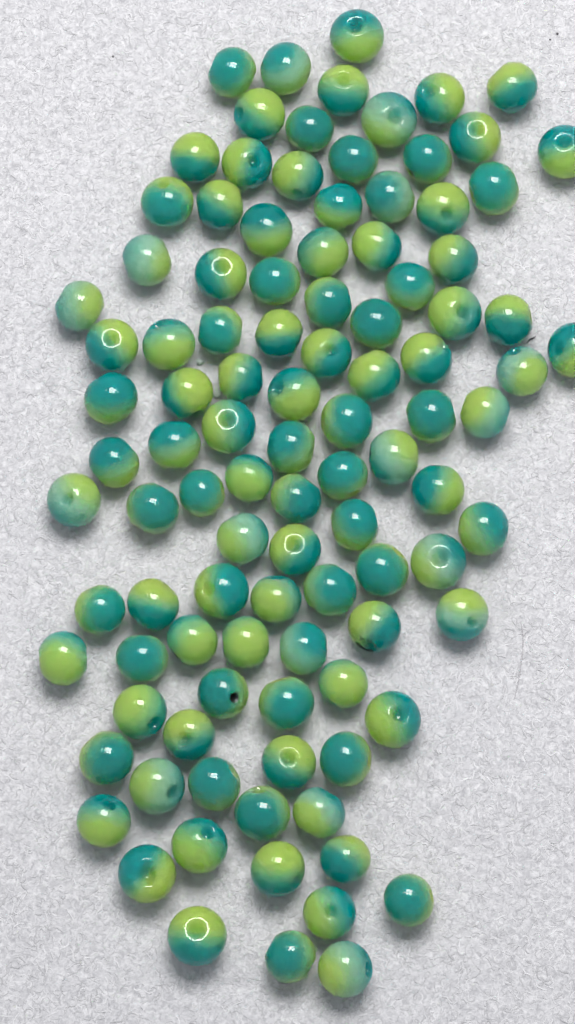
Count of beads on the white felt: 104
